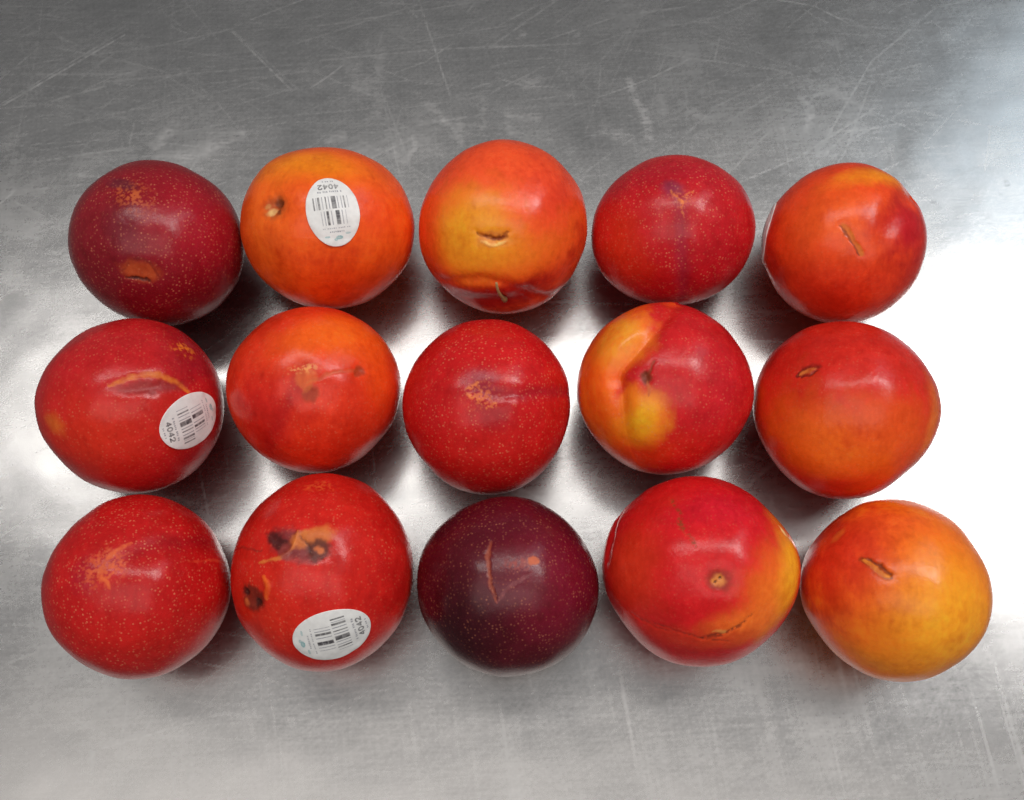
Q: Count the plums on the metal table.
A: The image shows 15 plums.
